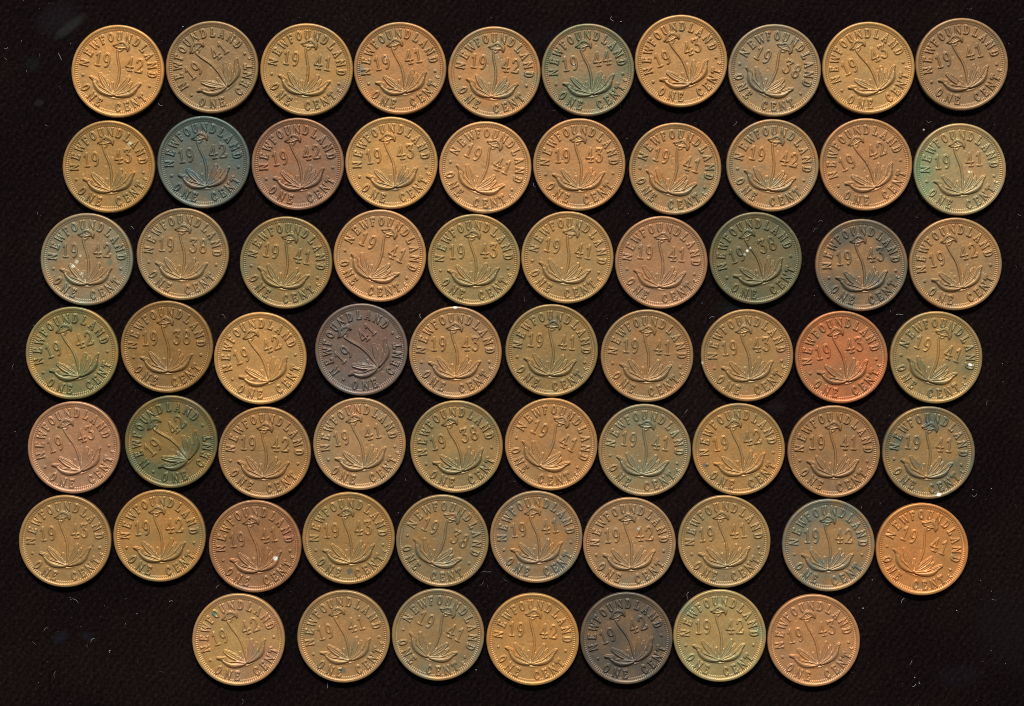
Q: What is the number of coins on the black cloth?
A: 67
